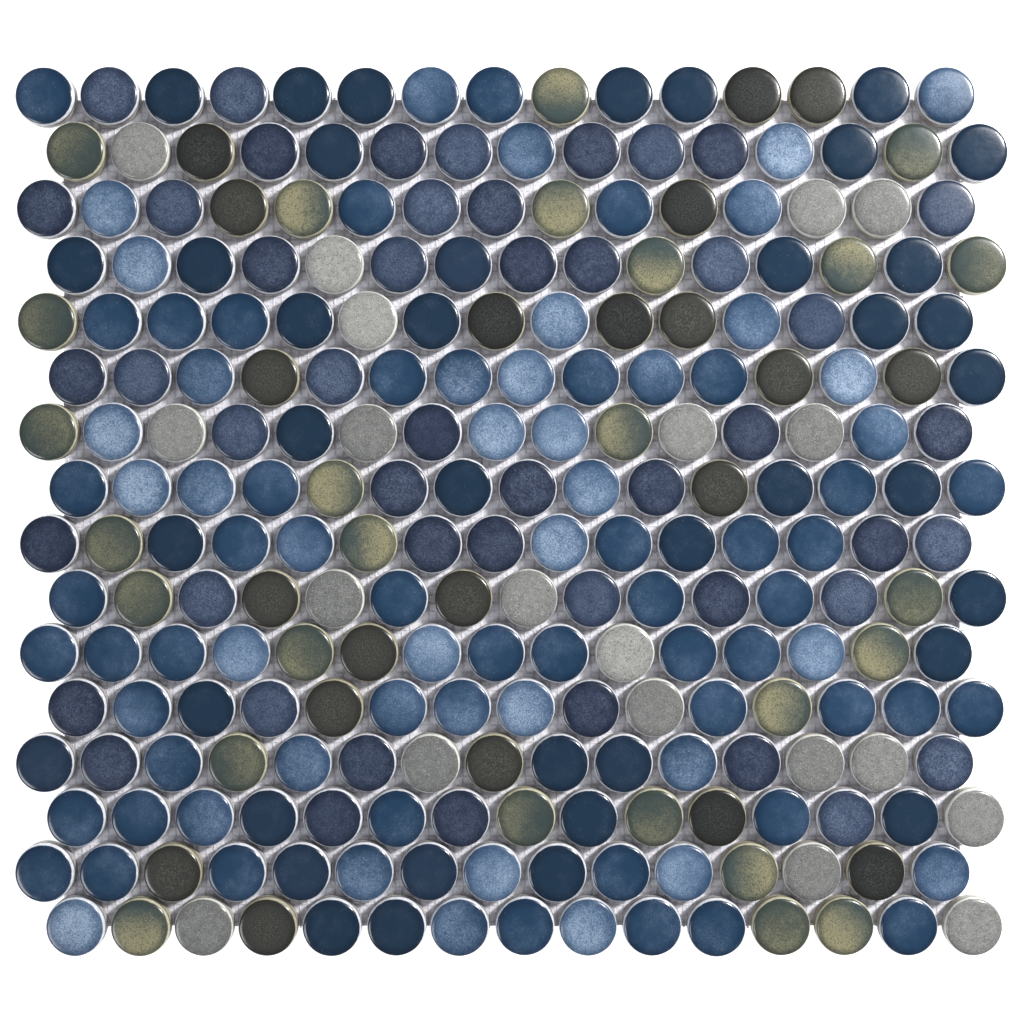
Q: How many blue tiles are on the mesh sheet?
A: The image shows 173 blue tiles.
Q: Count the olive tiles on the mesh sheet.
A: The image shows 26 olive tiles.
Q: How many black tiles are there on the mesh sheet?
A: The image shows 21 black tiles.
